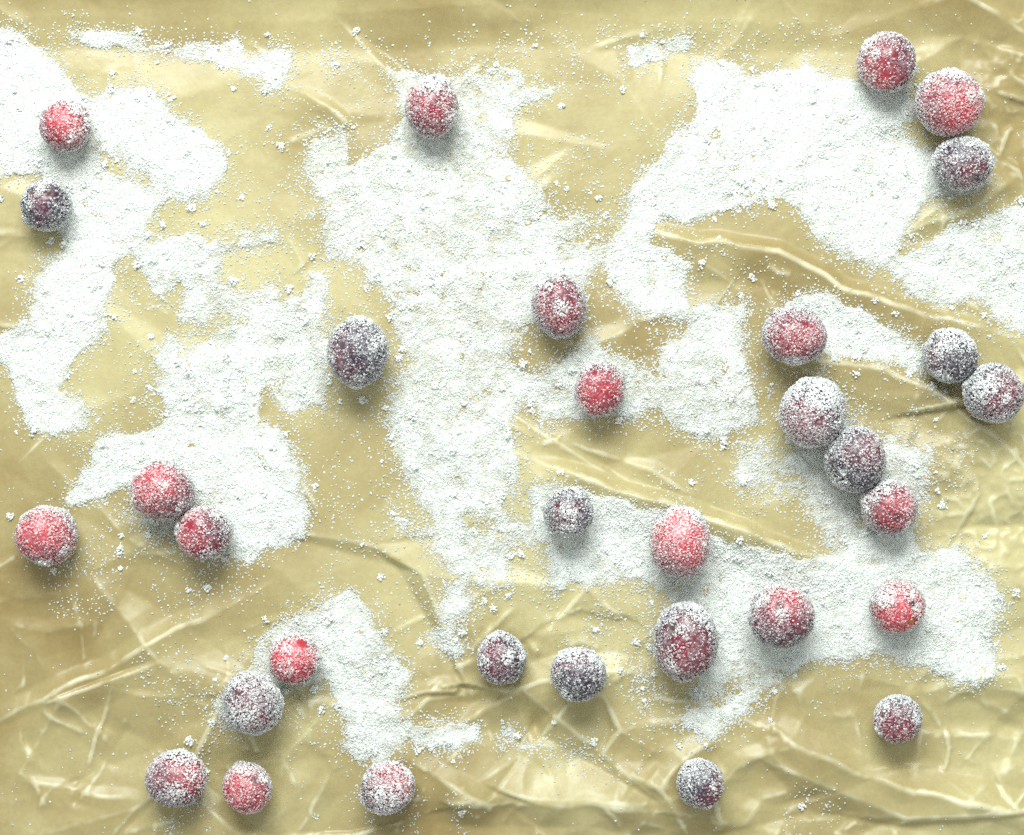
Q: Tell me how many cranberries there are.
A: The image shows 32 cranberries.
